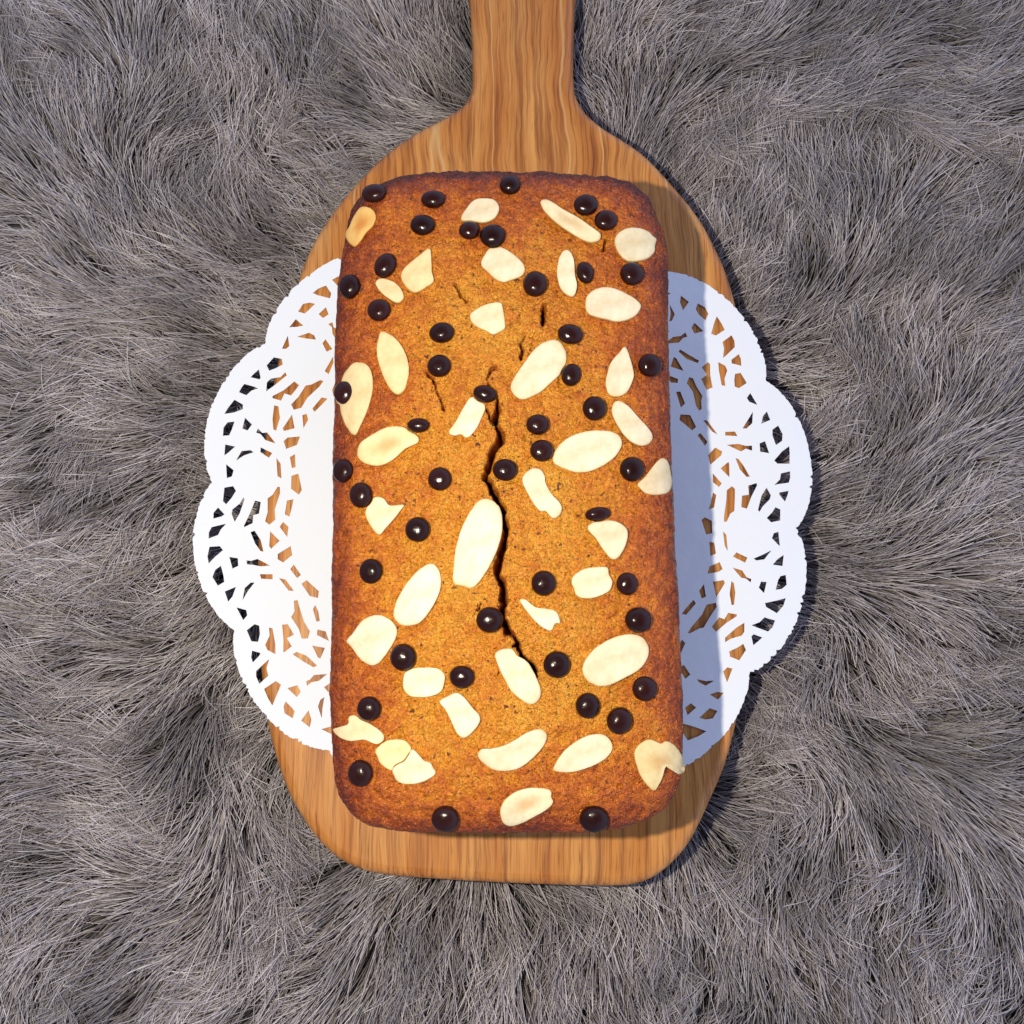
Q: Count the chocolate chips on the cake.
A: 47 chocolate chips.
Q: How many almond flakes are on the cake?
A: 38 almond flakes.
